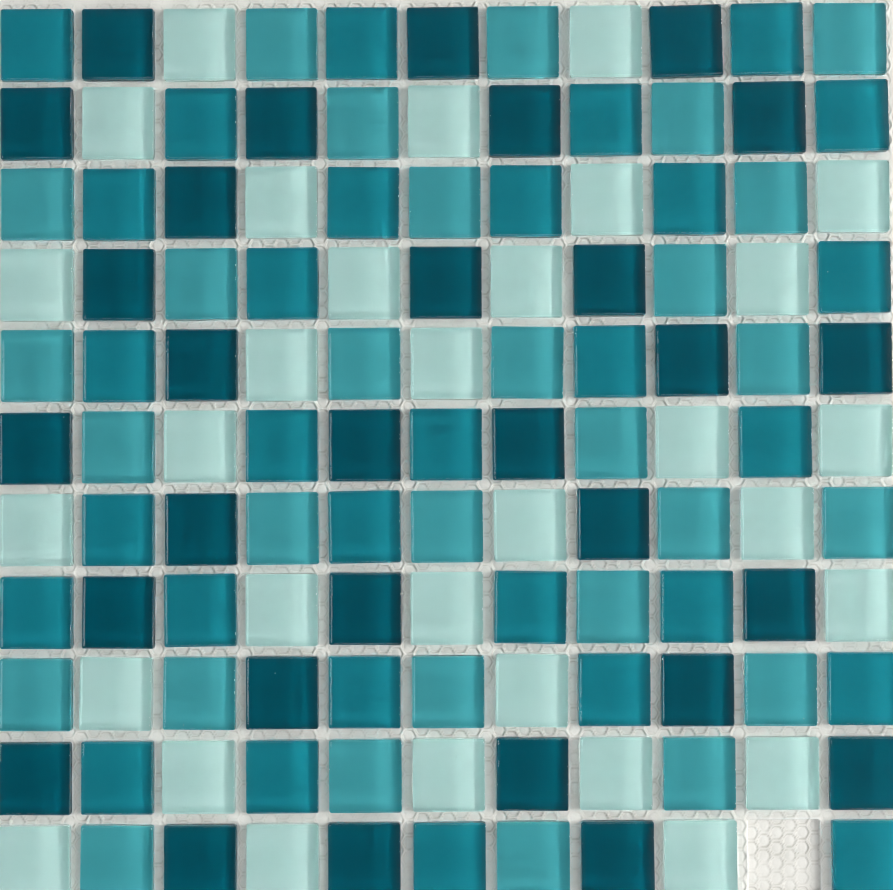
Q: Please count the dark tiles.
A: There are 30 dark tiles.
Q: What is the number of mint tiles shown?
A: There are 31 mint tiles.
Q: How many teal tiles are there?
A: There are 30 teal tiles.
